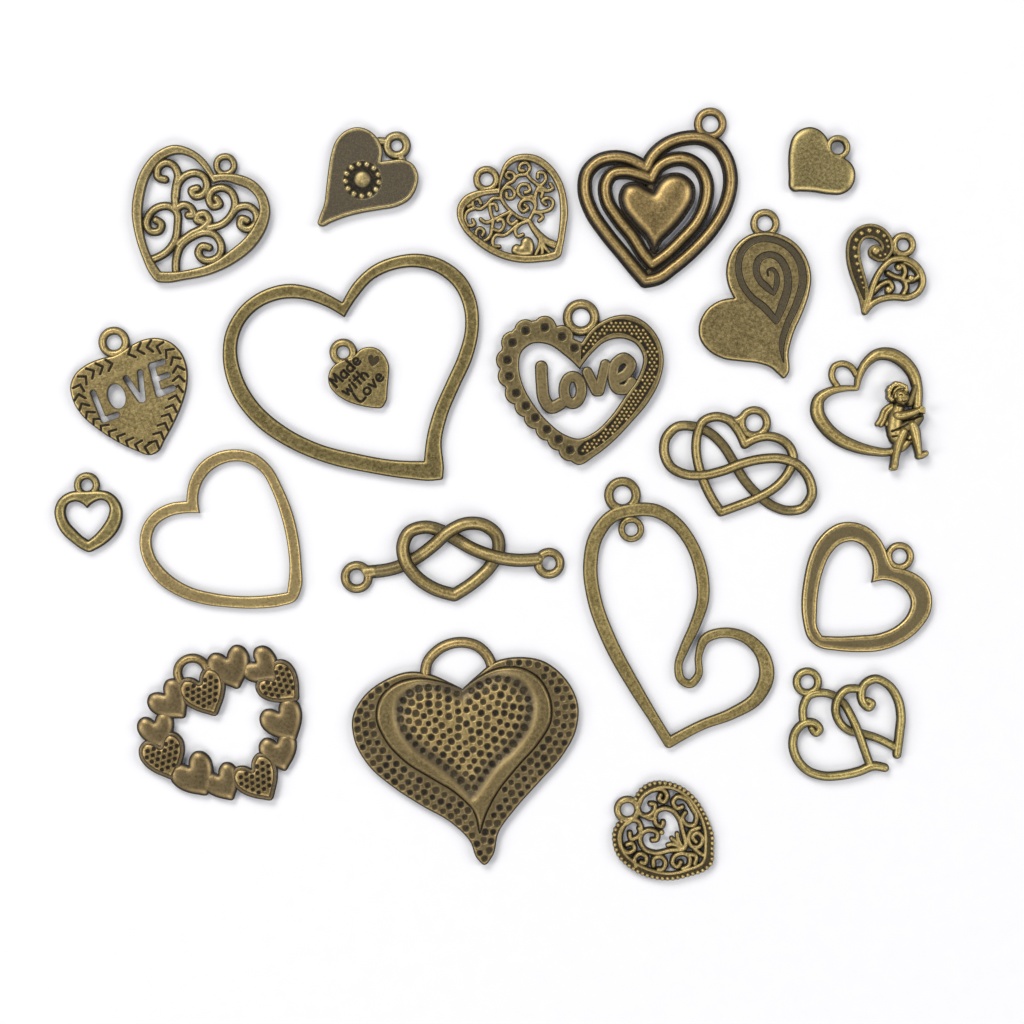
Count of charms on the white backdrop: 22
